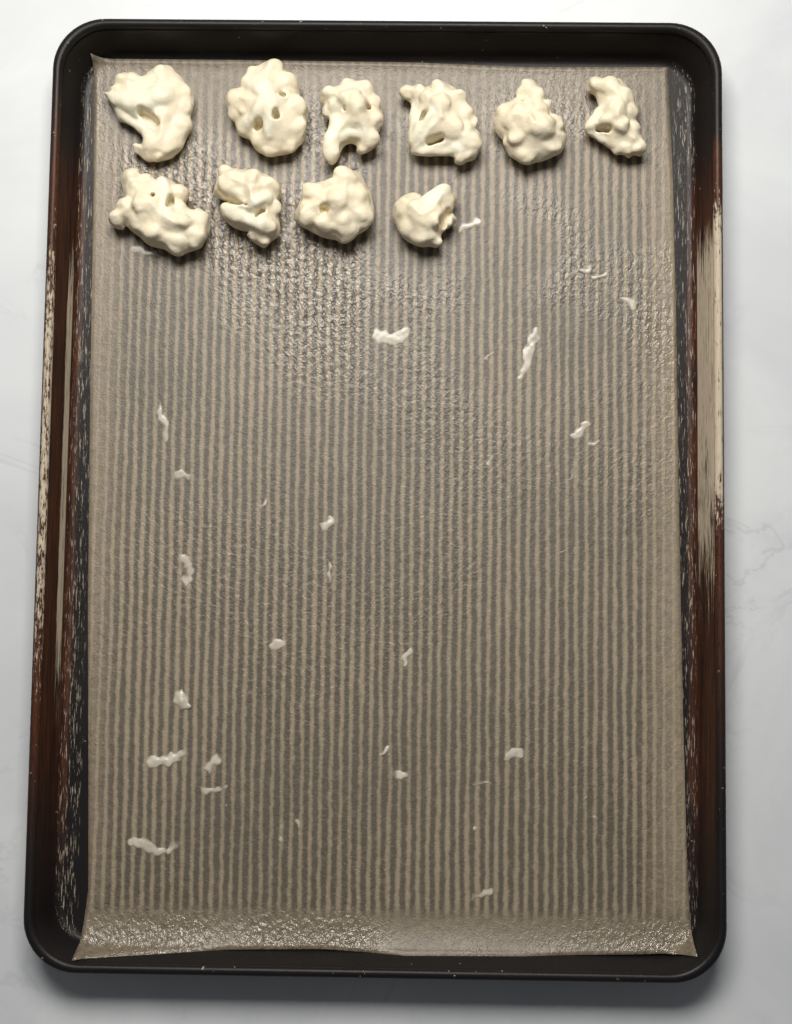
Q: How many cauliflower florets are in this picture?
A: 10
